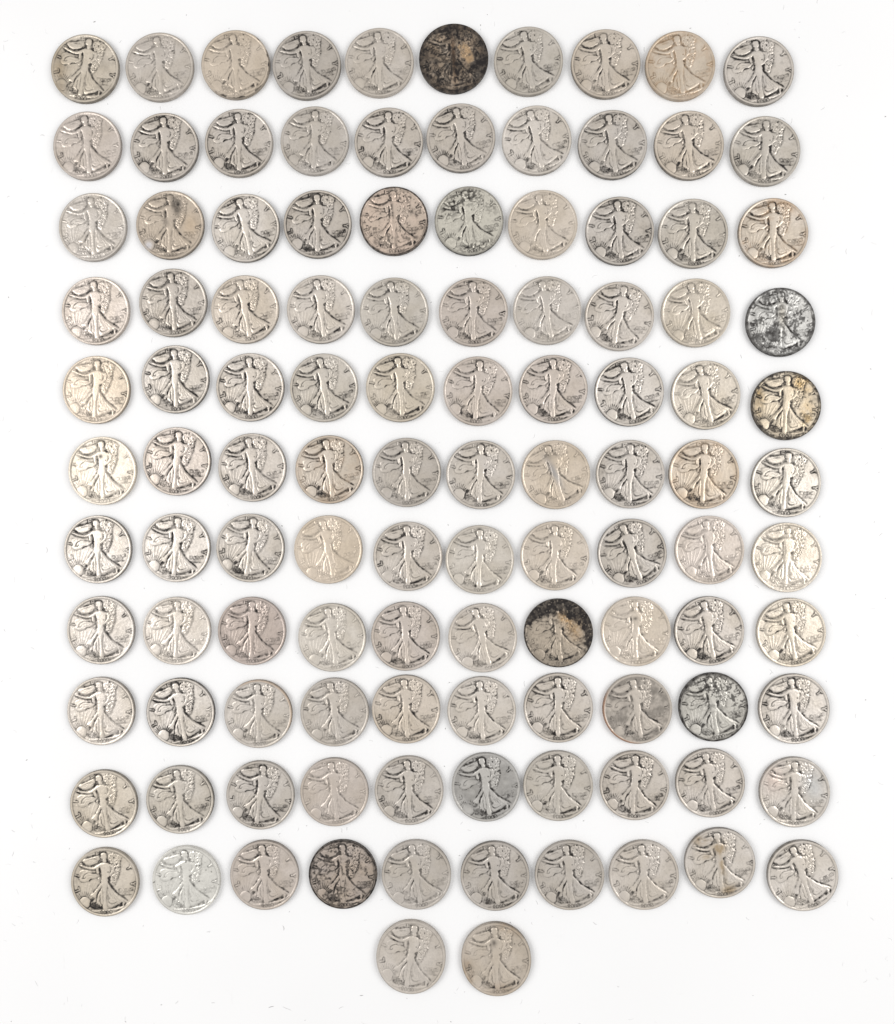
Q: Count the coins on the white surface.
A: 112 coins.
